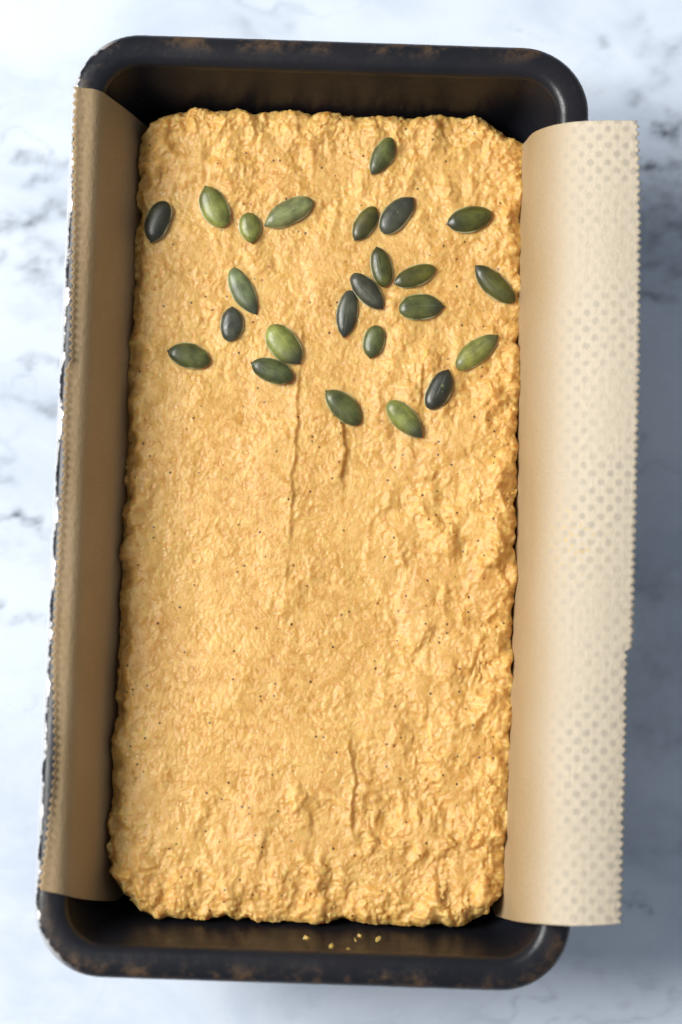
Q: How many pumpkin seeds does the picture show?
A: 24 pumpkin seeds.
